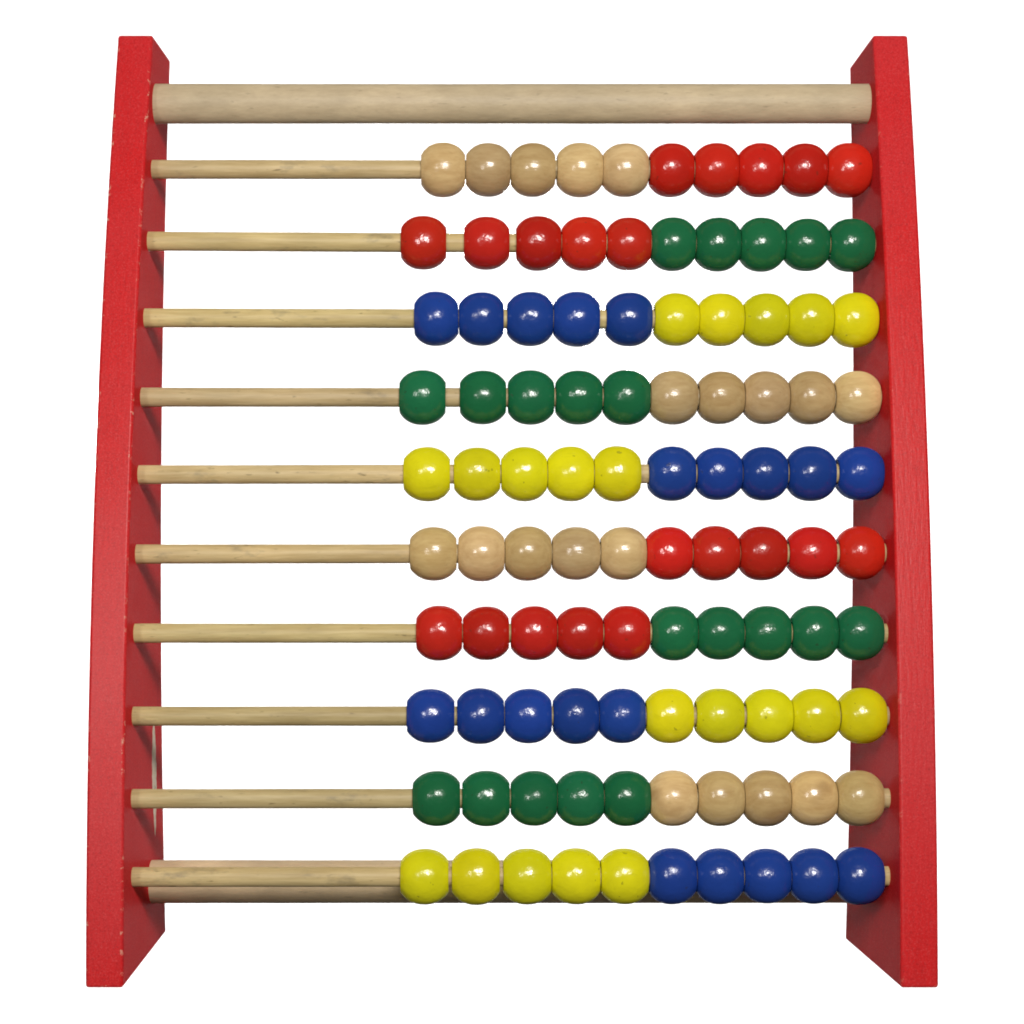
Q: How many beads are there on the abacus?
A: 100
